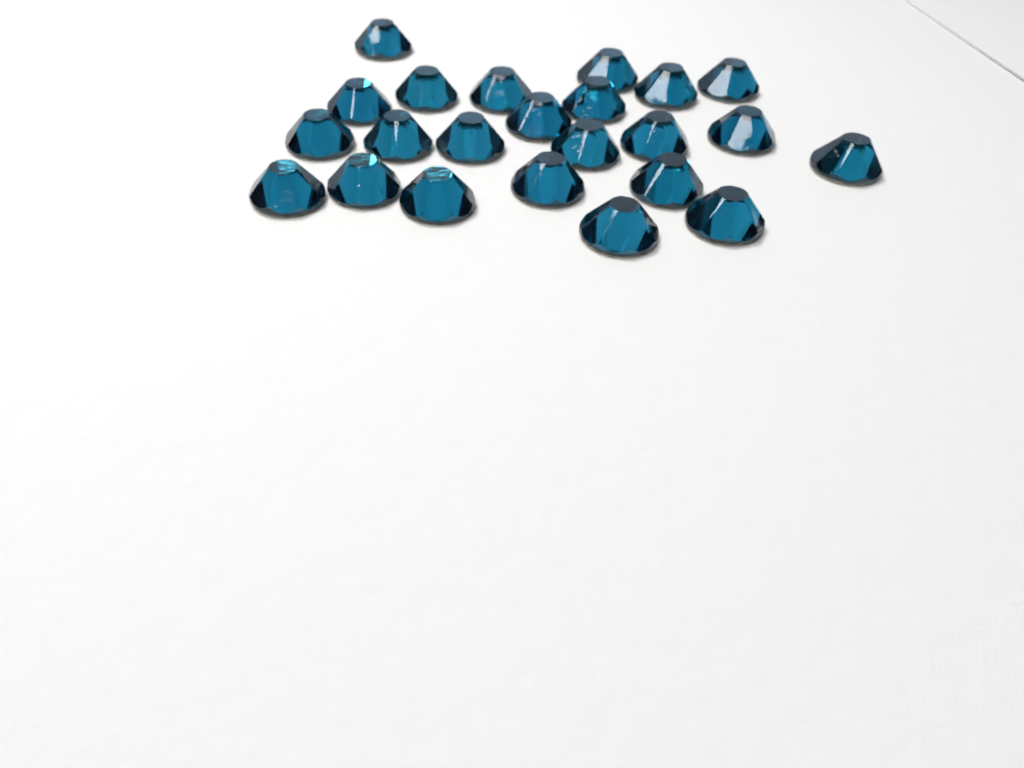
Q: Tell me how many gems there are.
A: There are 23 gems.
